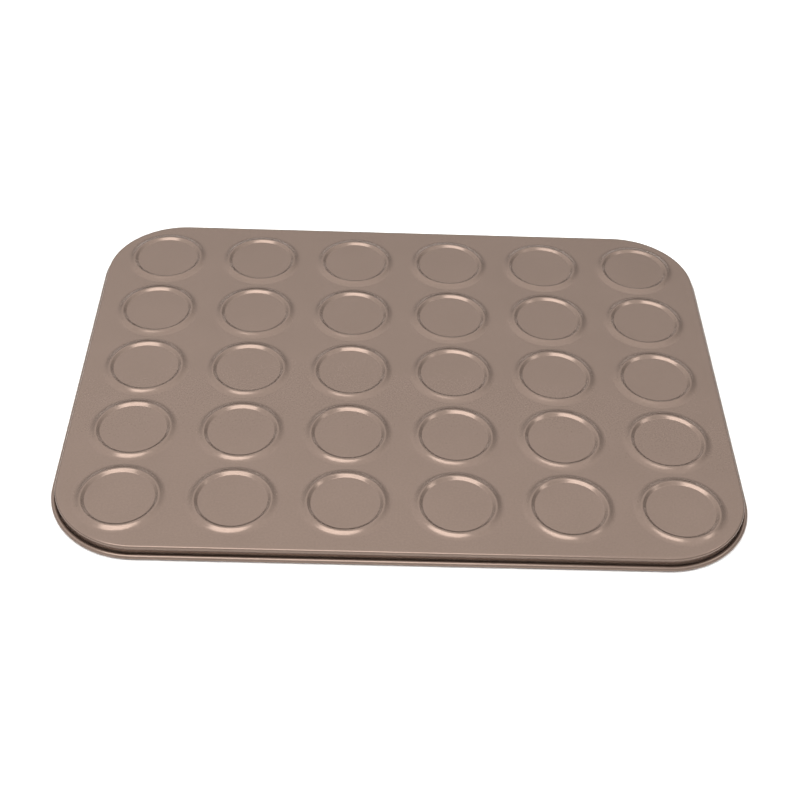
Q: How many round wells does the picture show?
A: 30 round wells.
